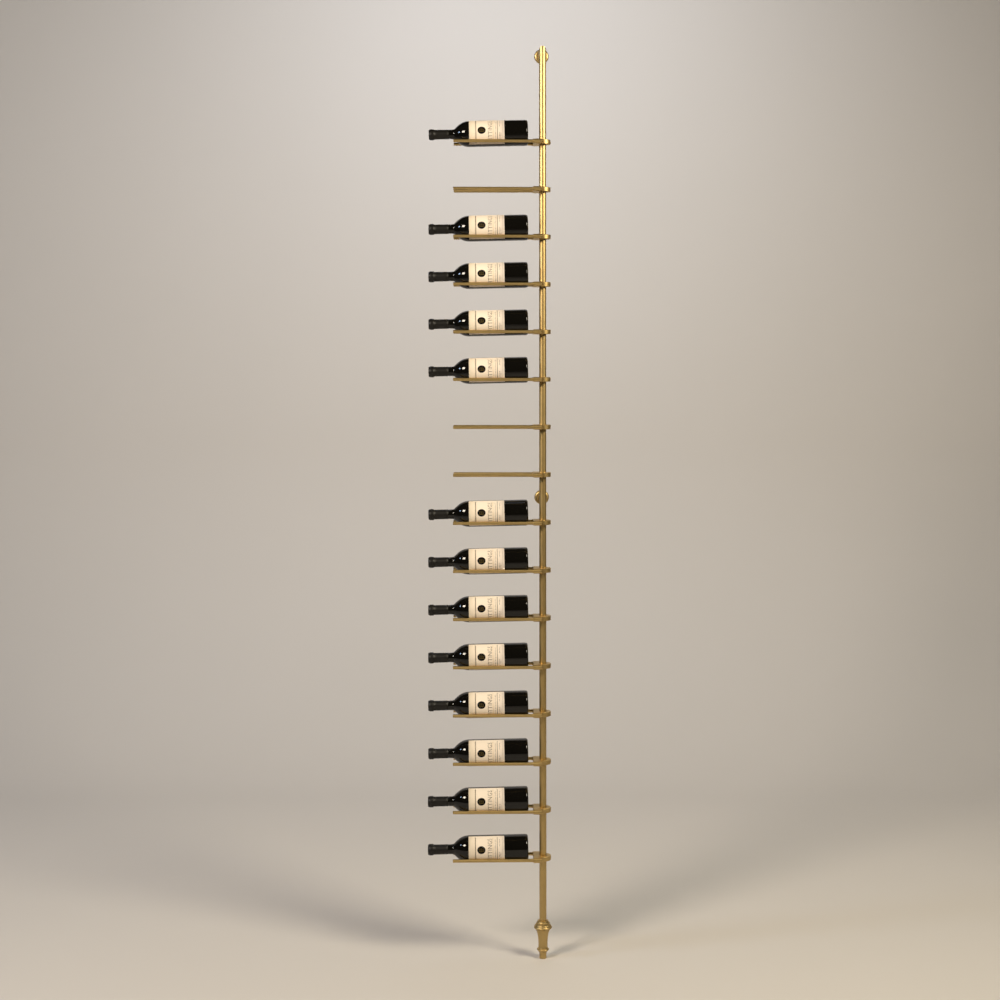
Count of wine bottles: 13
